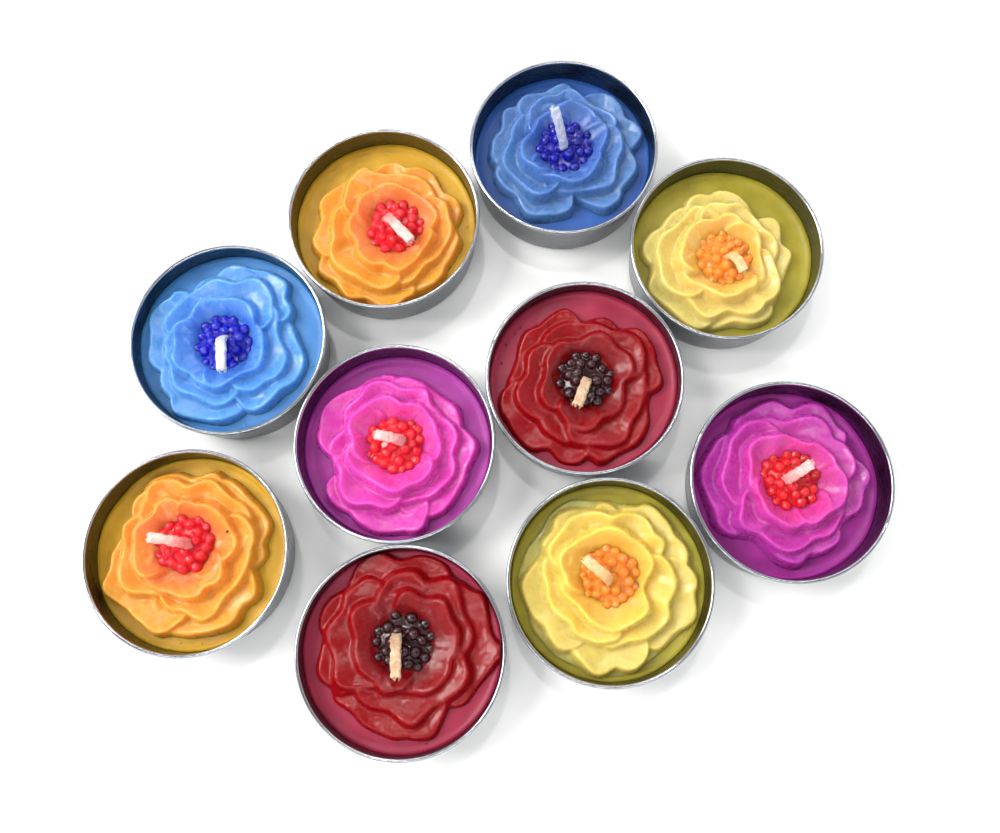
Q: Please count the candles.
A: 10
